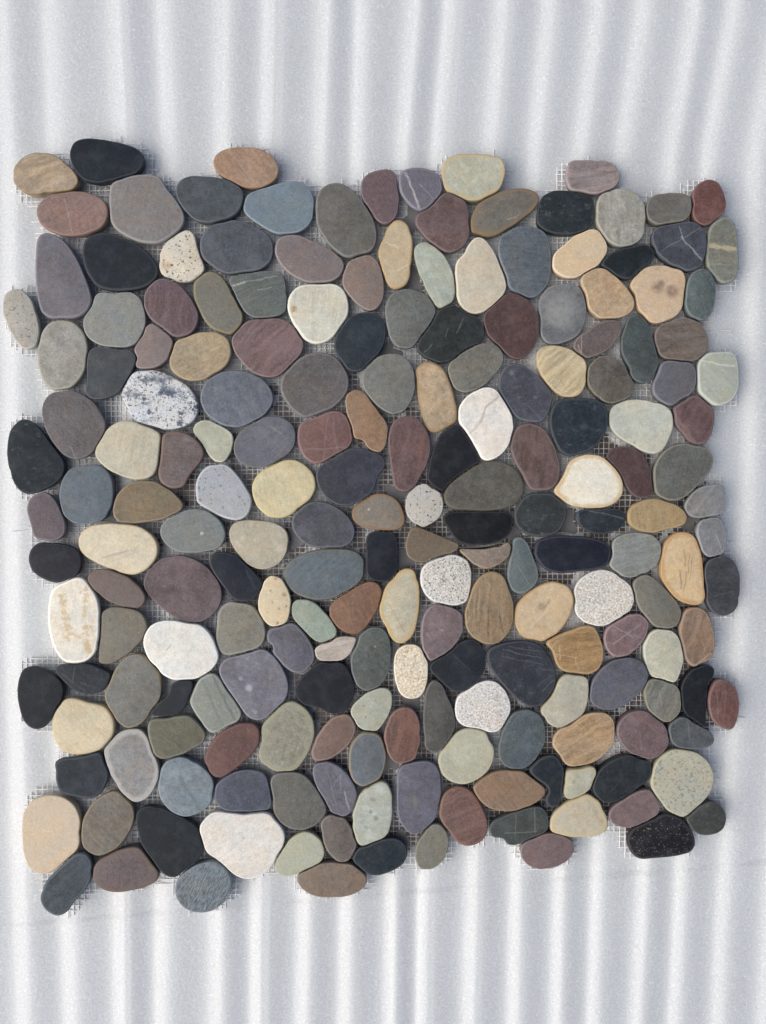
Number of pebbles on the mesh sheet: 198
